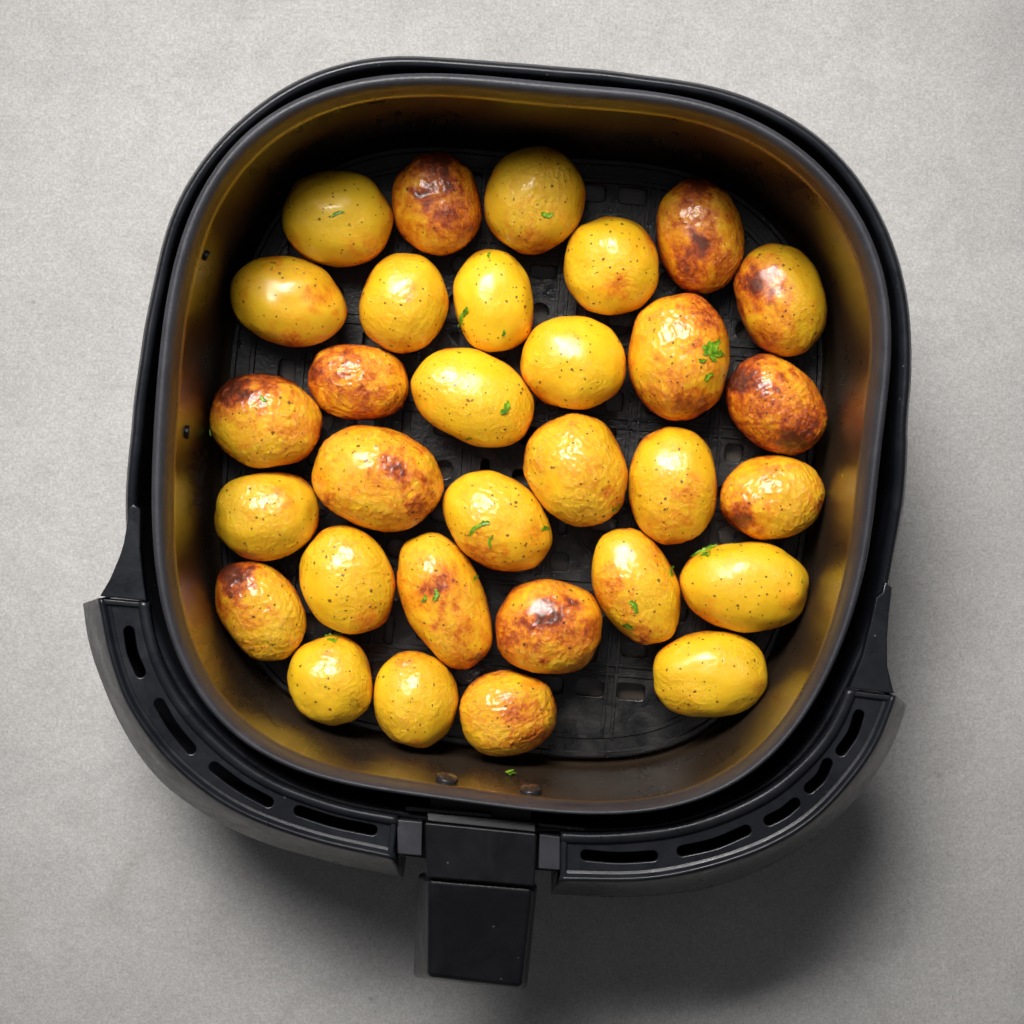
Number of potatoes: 31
